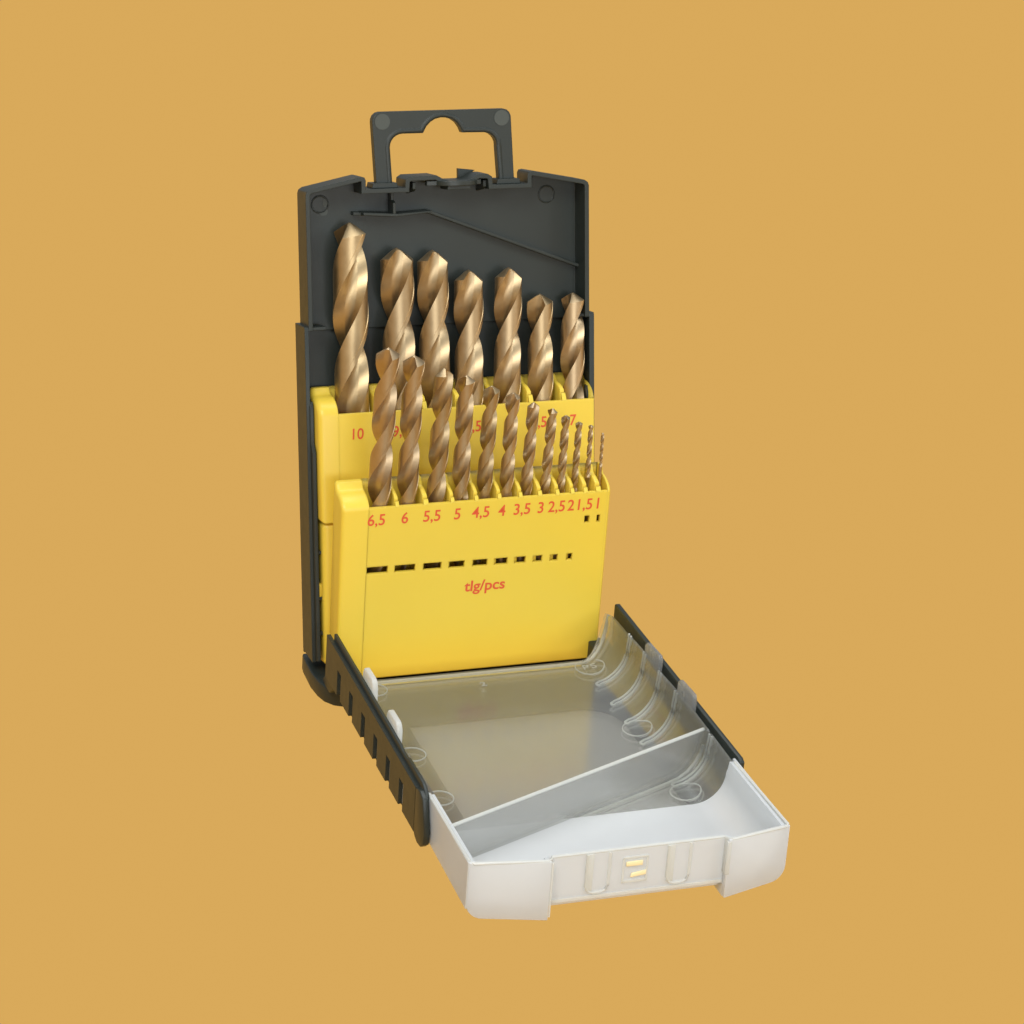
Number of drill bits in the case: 19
